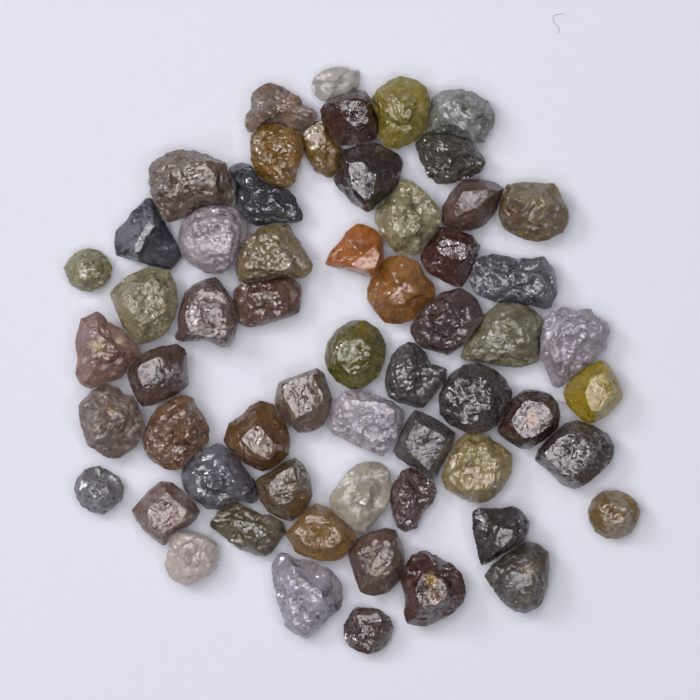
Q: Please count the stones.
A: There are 59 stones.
